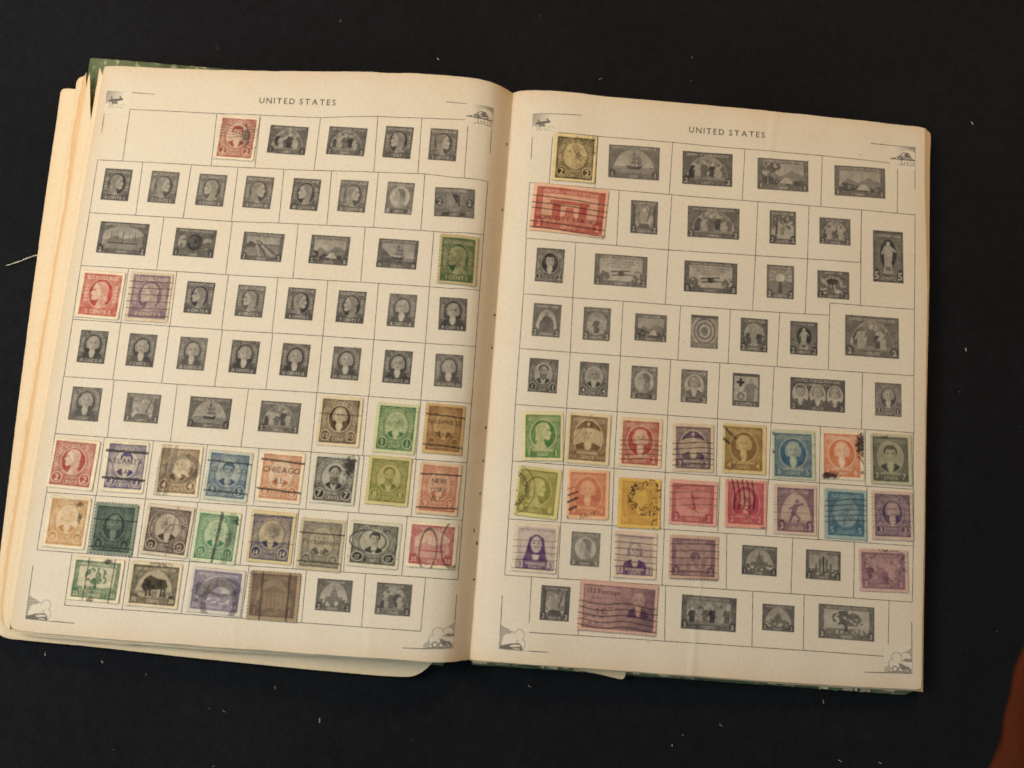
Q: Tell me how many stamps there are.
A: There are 50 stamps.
